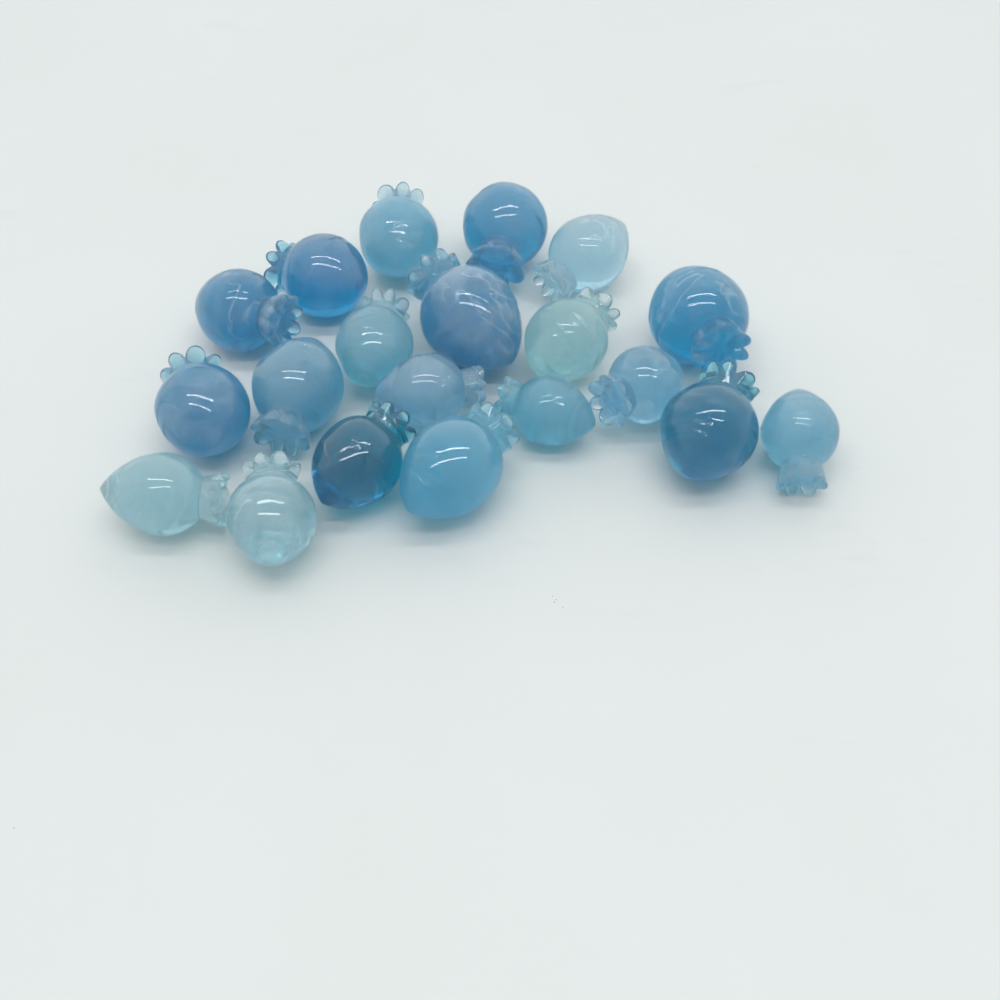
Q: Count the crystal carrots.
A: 20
